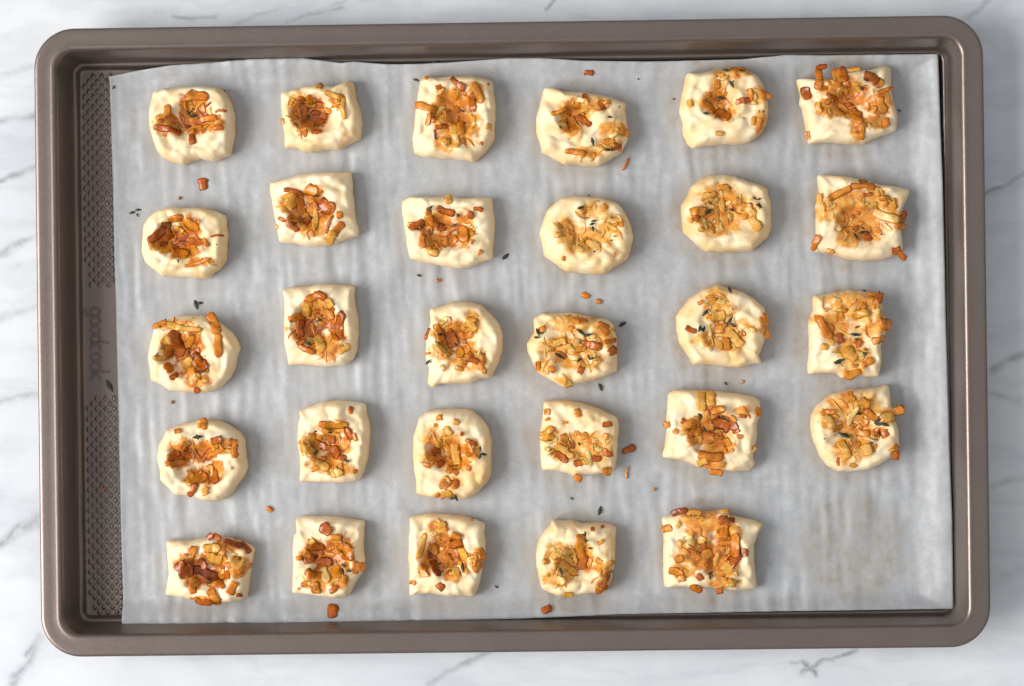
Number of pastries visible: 29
